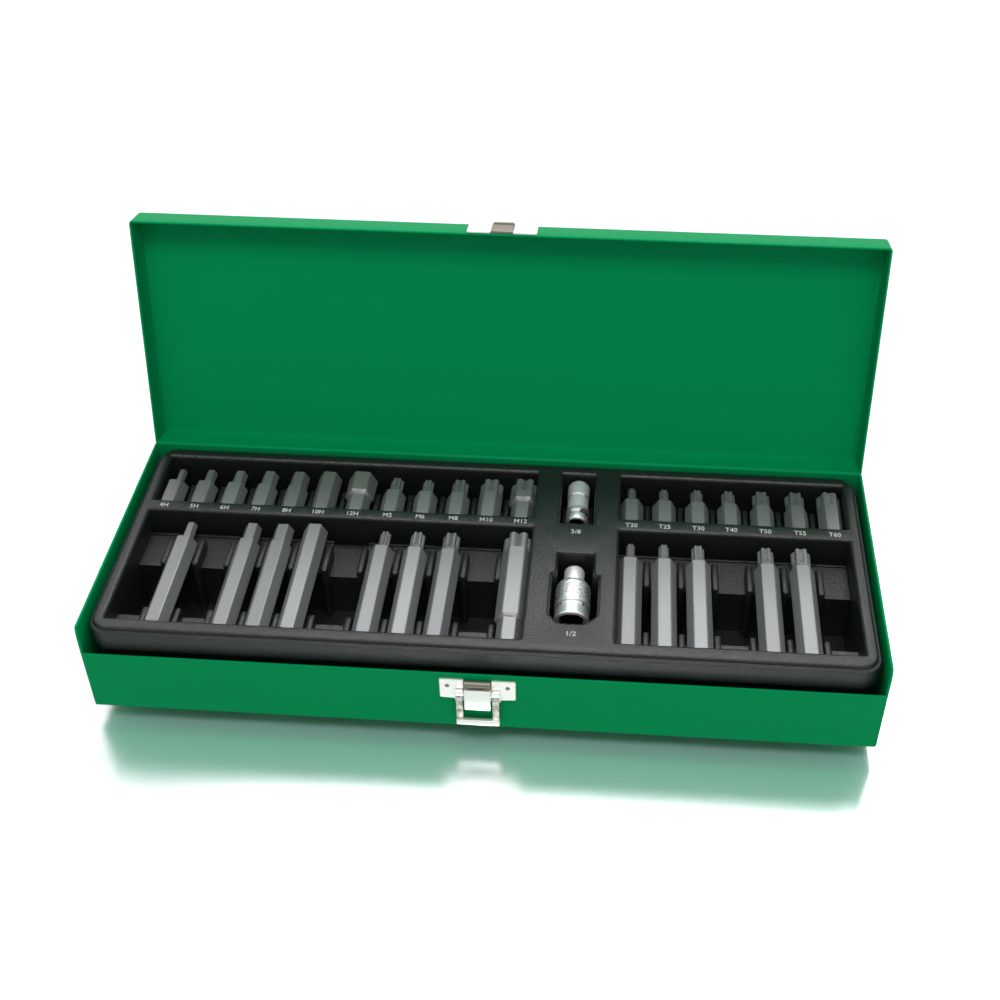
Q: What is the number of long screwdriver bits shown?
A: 13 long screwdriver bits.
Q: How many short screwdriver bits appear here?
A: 19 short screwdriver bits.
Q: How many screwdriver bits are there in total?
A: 32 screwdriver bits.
